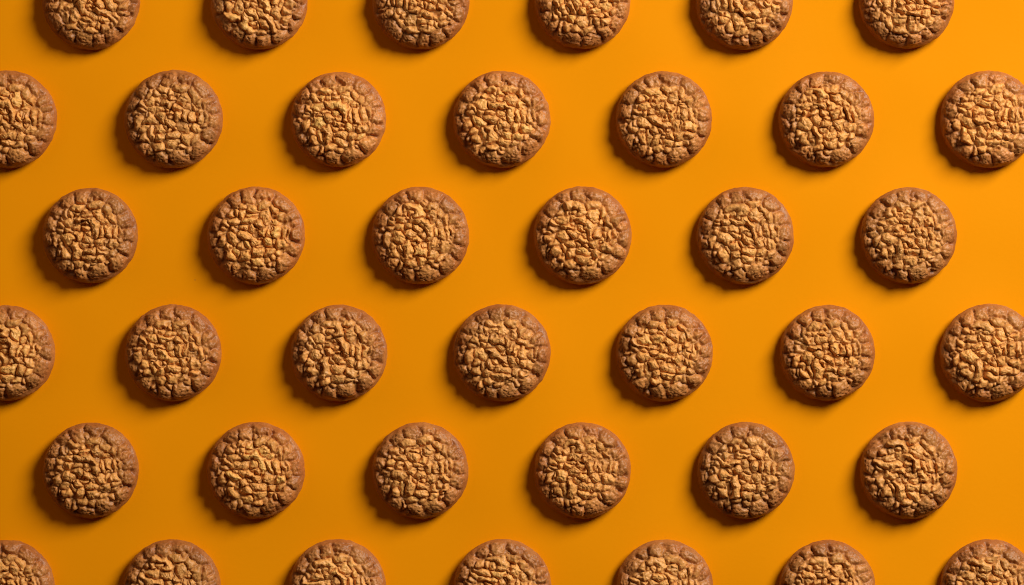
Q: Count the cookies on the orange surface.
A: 39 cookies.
